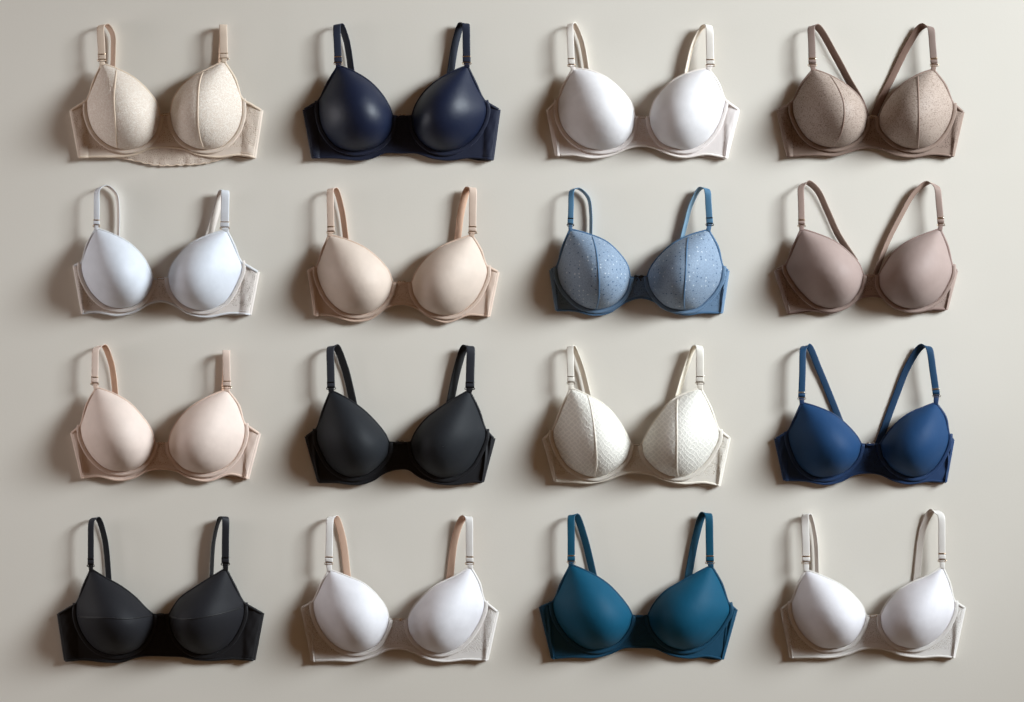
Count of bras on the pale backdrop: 16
